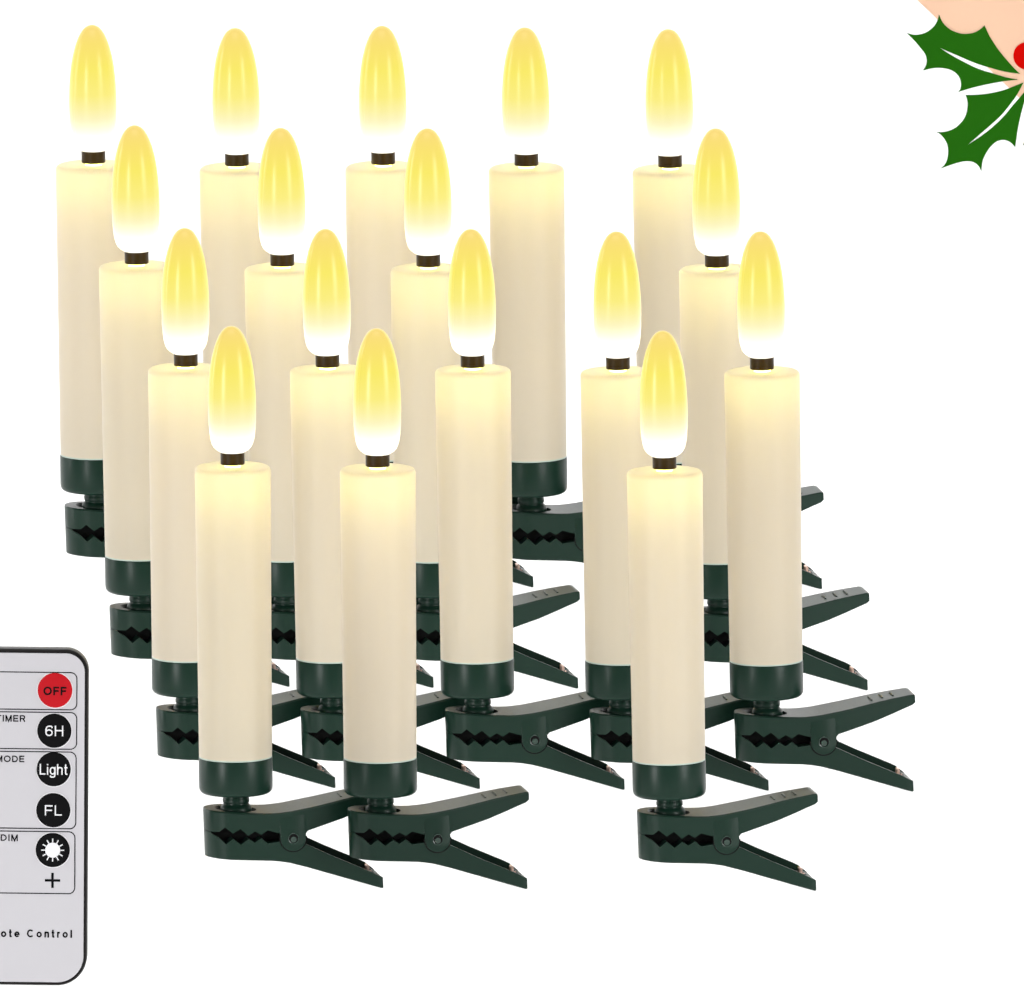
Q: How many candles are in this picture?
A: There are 17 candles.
